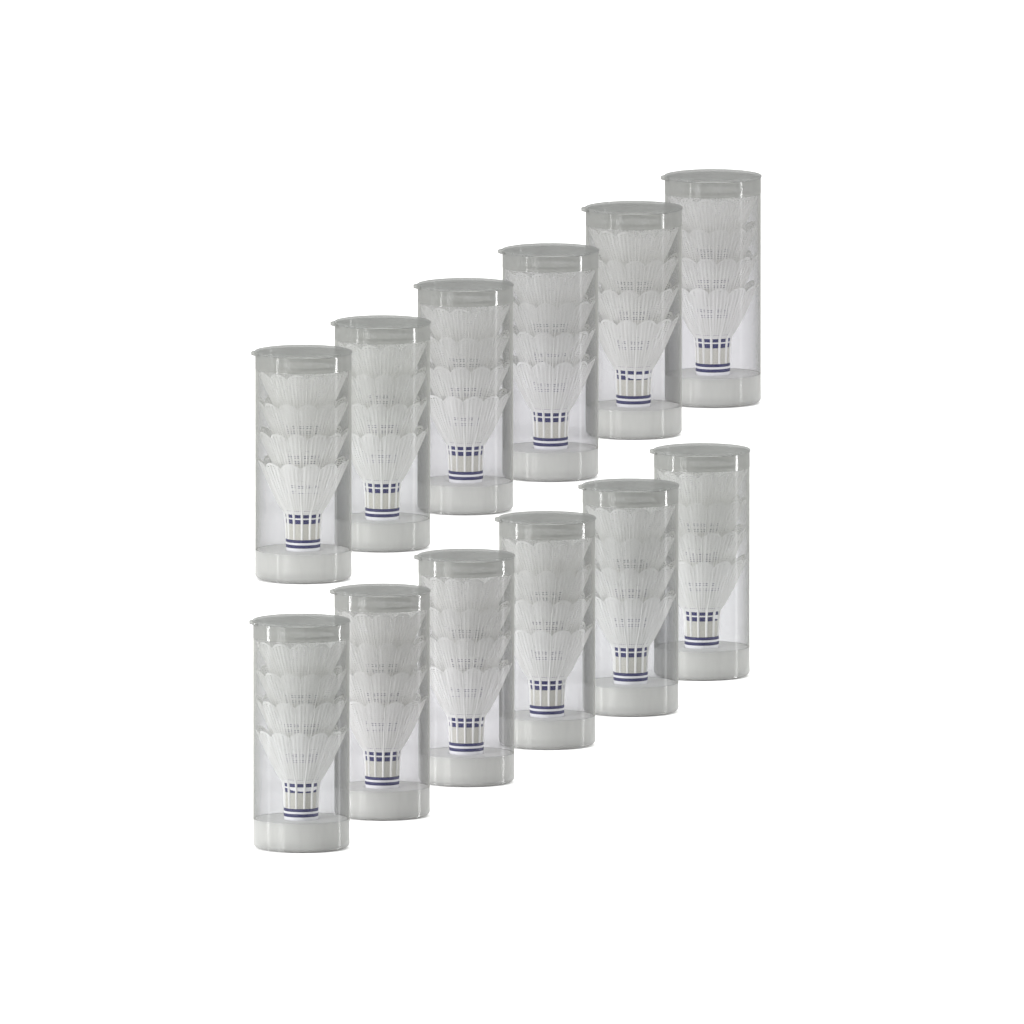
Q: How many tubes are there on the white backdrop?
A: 12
